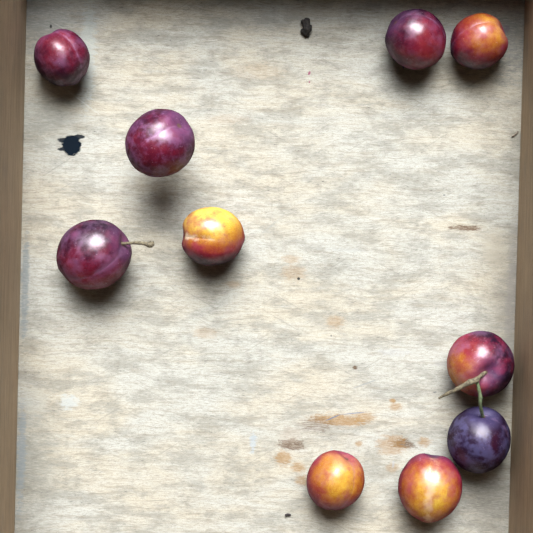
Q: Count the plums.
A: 10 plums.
